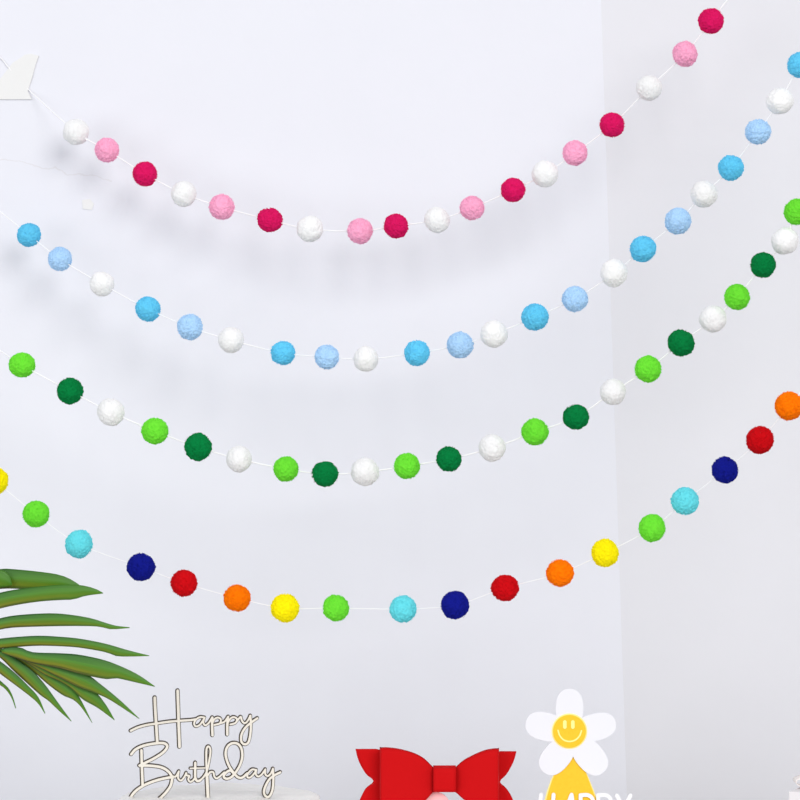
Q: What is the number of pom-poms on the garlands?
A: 80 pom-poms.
